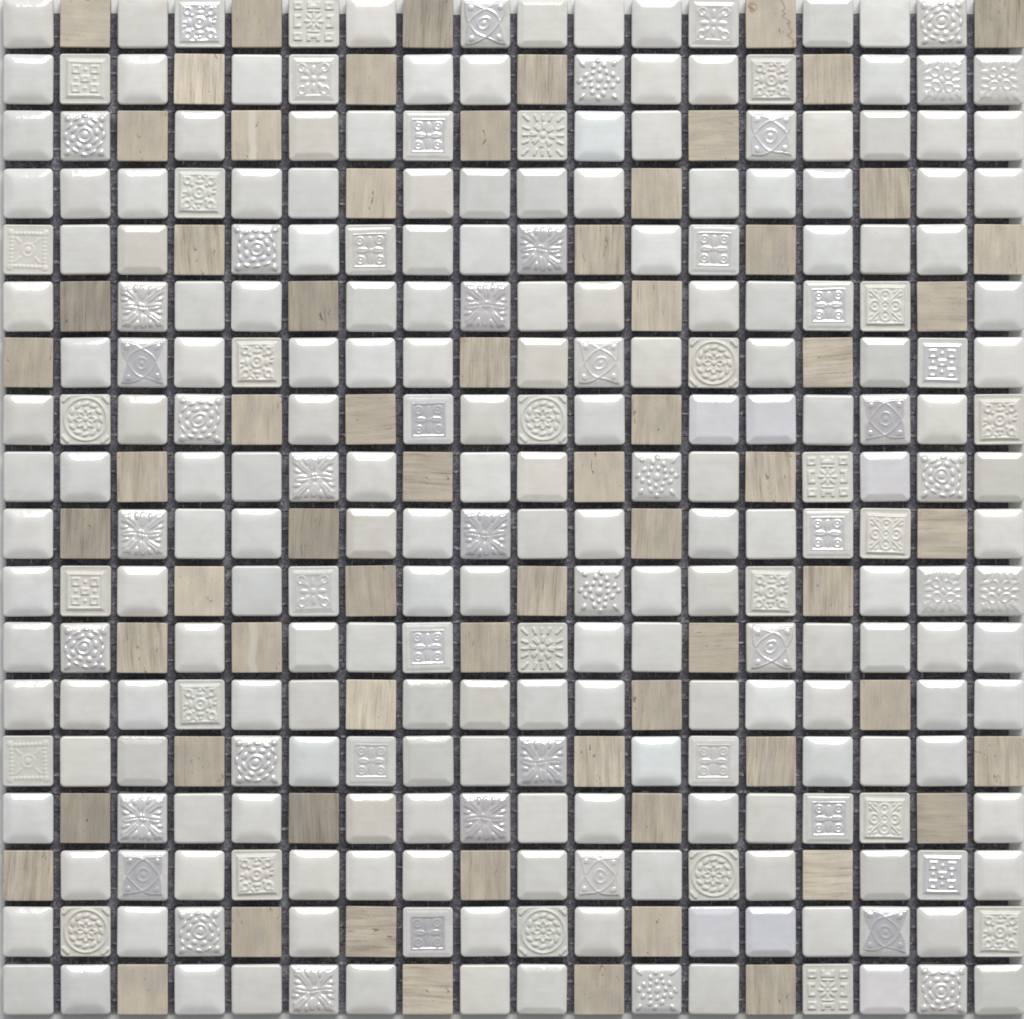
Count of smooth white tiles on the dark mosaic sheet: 178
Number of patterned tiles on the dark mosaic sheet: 79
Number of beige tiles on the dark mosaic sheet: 67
